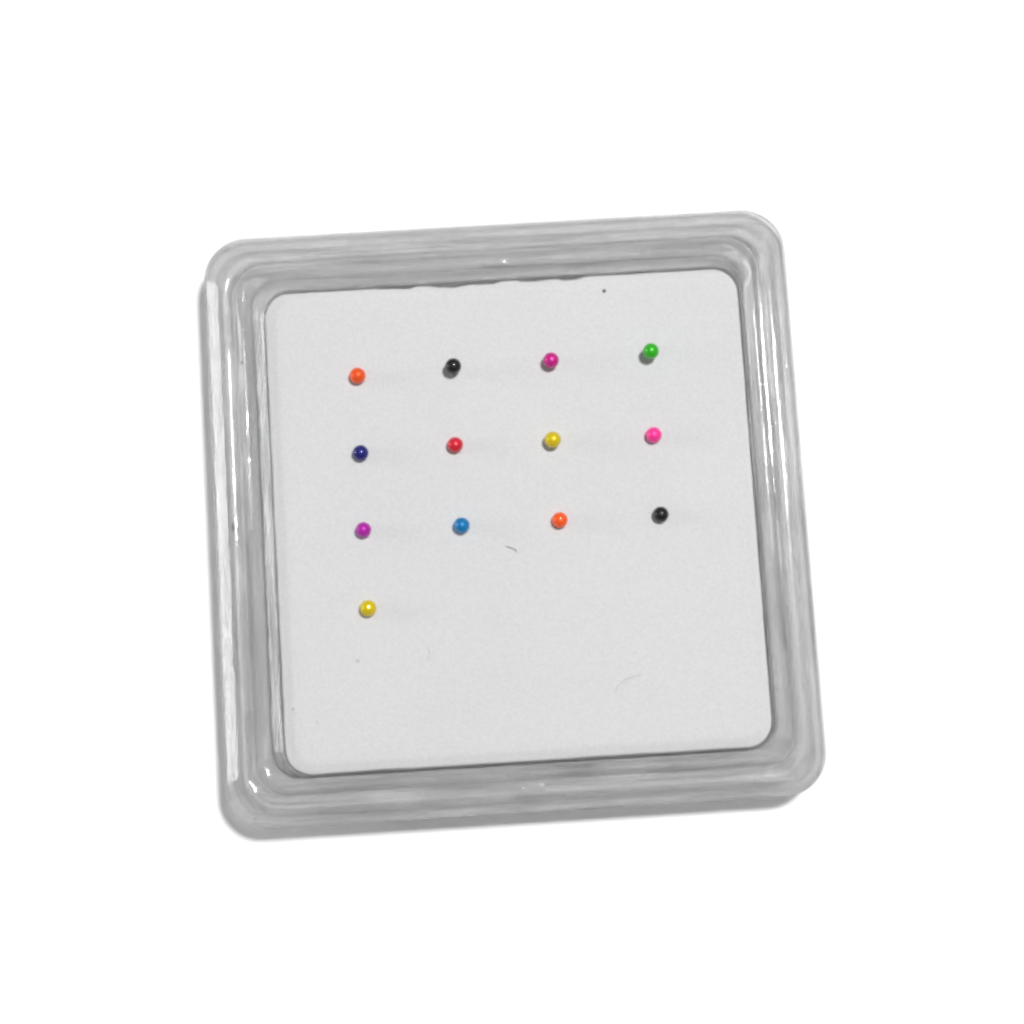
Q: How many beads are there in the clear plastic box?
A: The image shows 13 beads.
